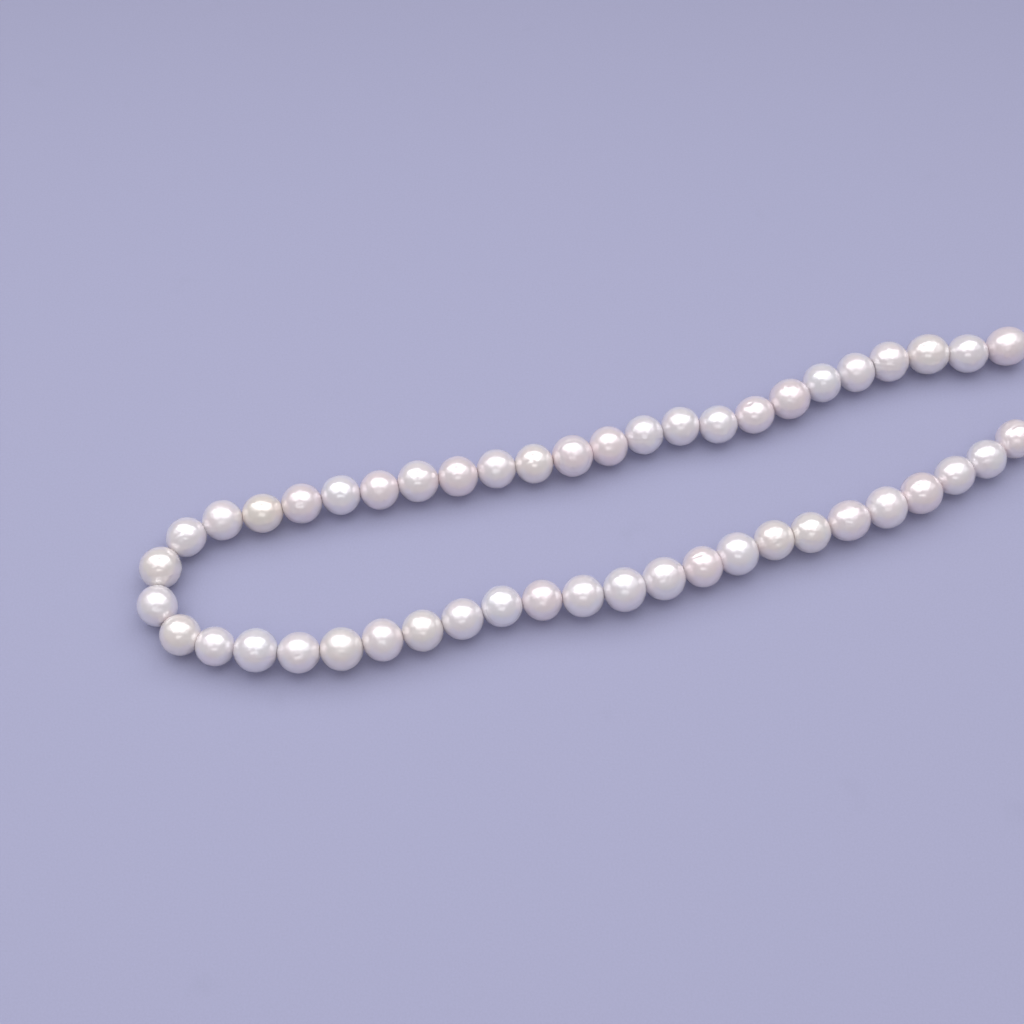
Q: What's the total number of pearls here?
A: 48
